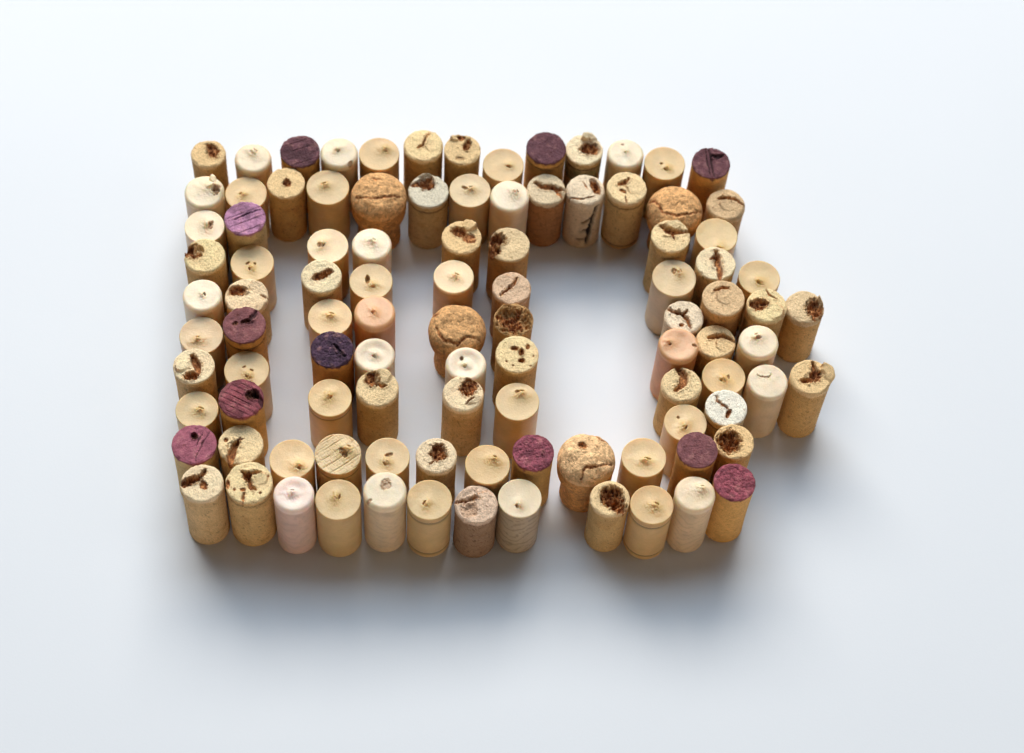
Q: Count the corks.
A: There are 100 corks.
